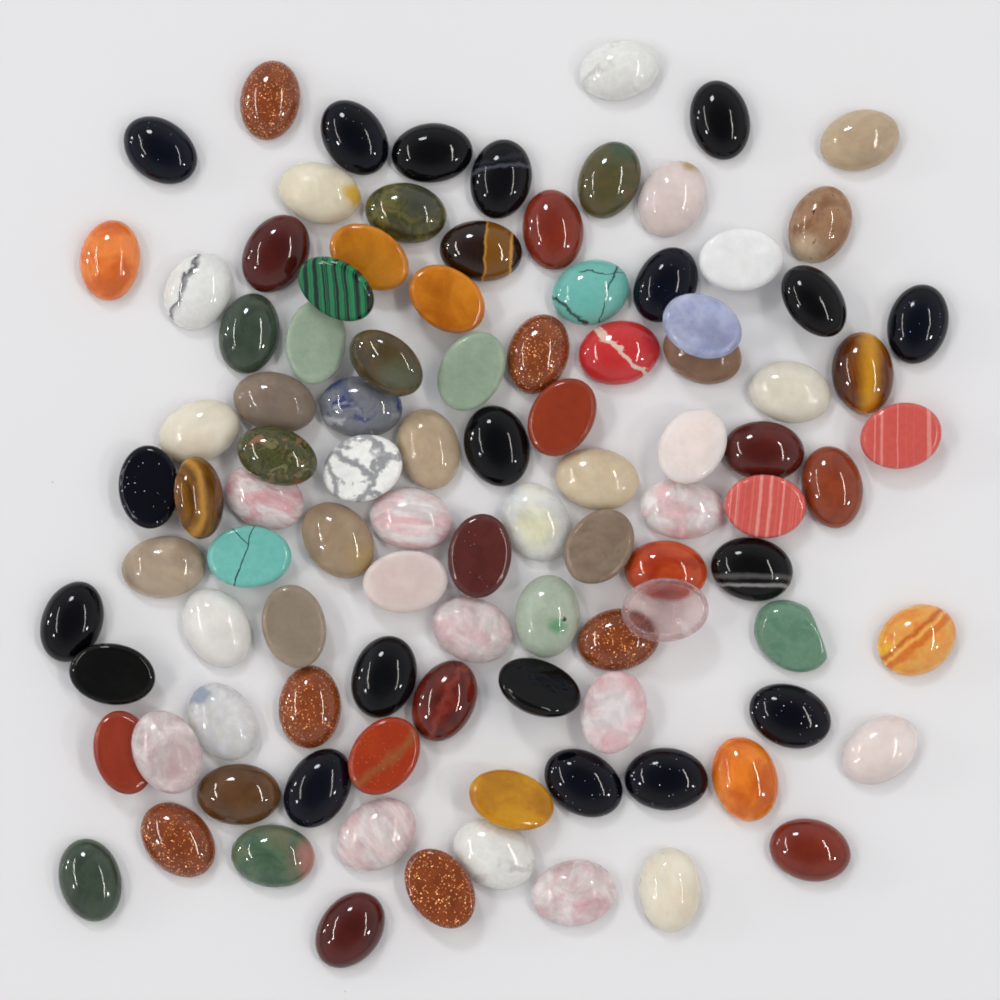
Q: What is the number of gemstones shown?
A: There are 101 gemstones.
